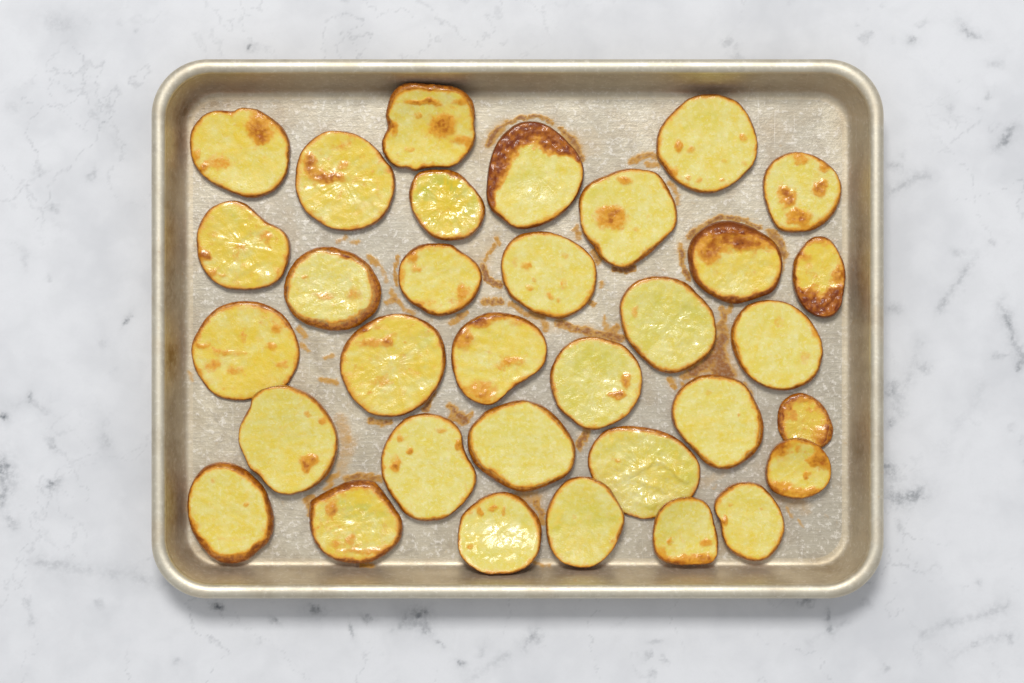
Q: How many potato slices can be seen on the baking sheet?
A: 33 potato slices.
